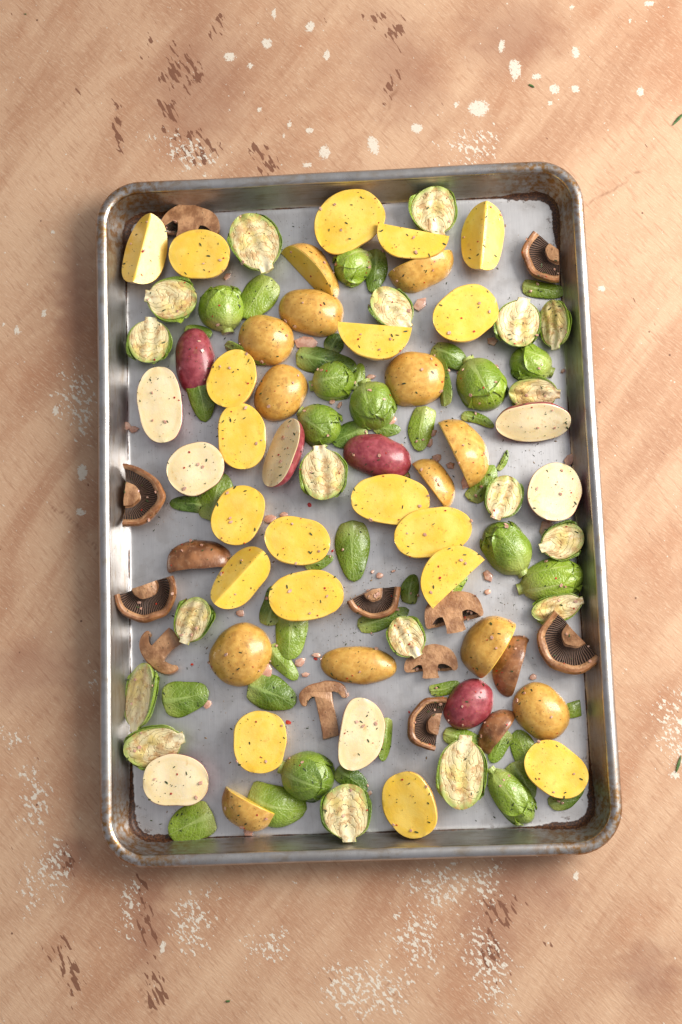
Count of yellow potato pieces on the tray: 32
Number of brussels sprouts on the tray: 29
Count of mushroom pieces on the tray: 14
